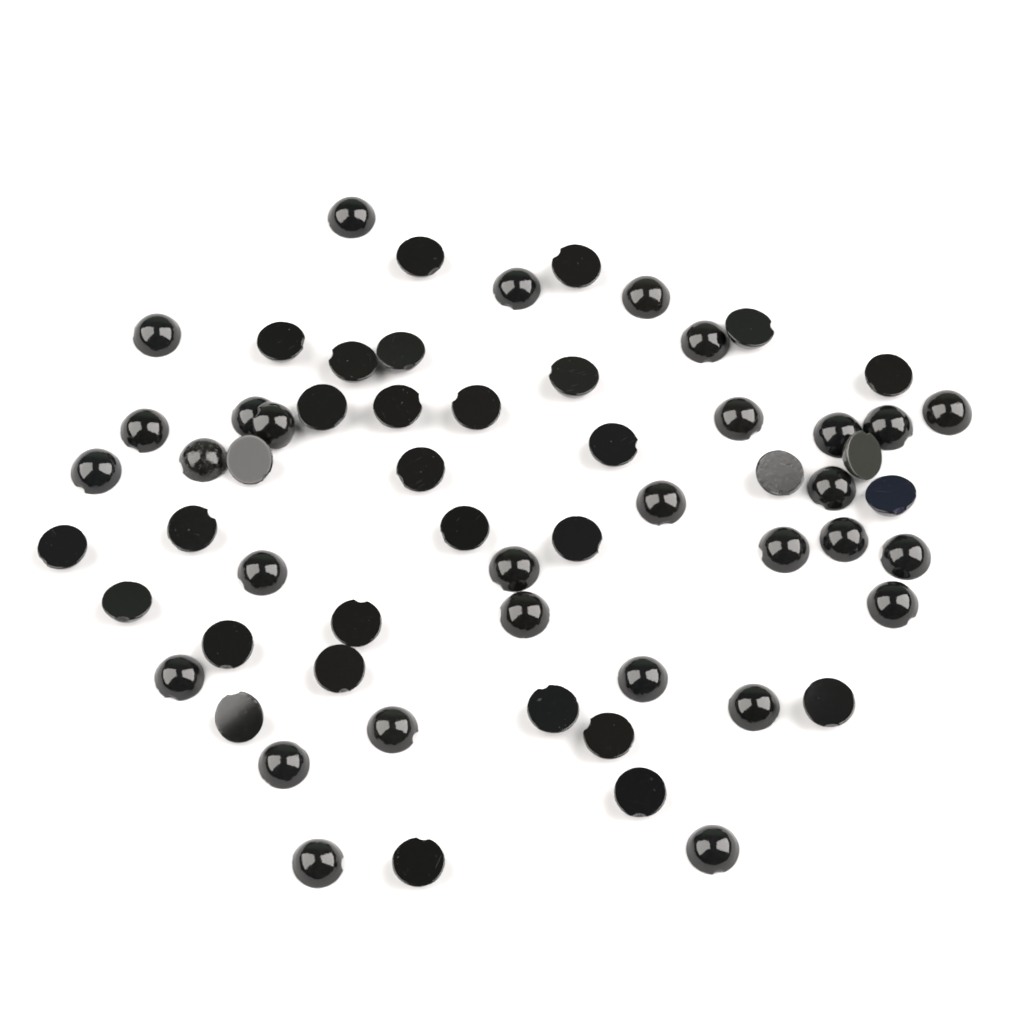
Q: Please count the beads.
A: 61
